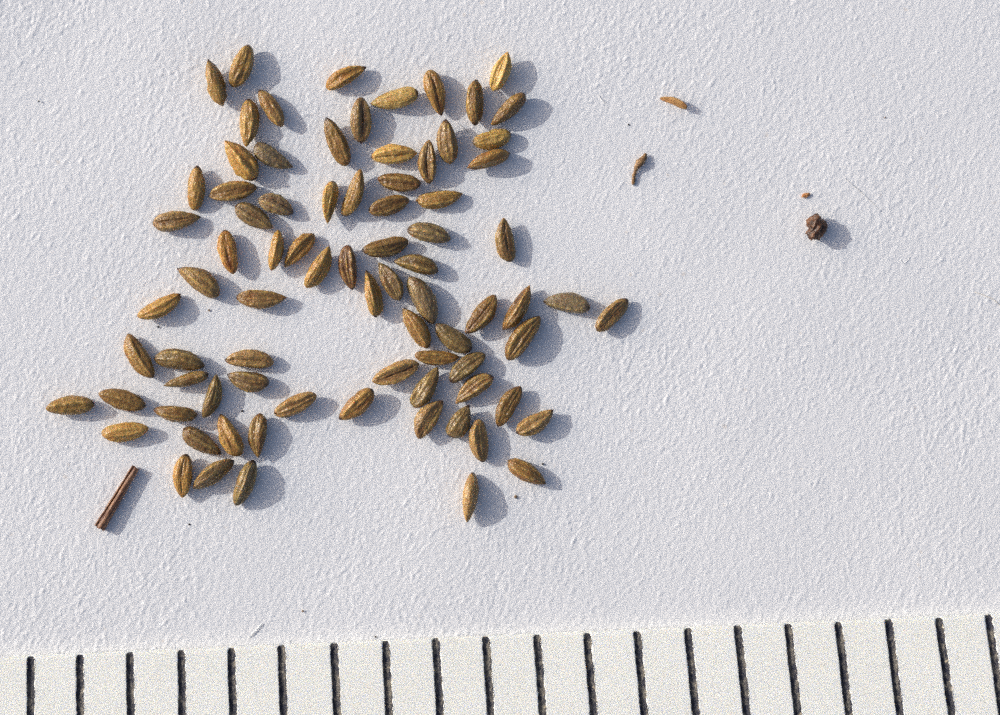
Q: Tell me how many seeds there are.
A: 81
